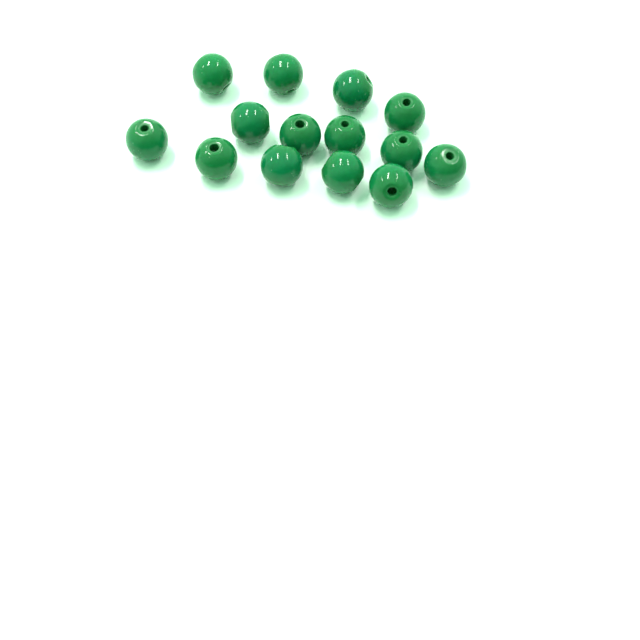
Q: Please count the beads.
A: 14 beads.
